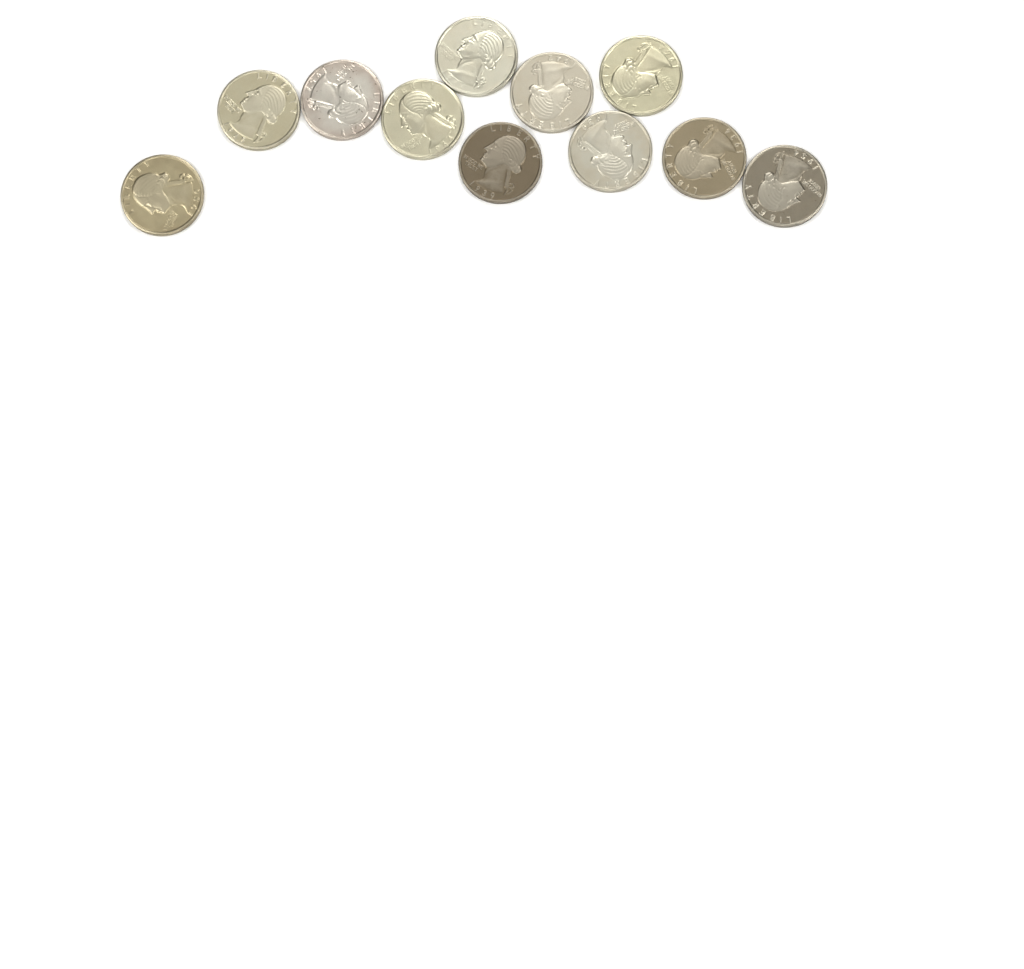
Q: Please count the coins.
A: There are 11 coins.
